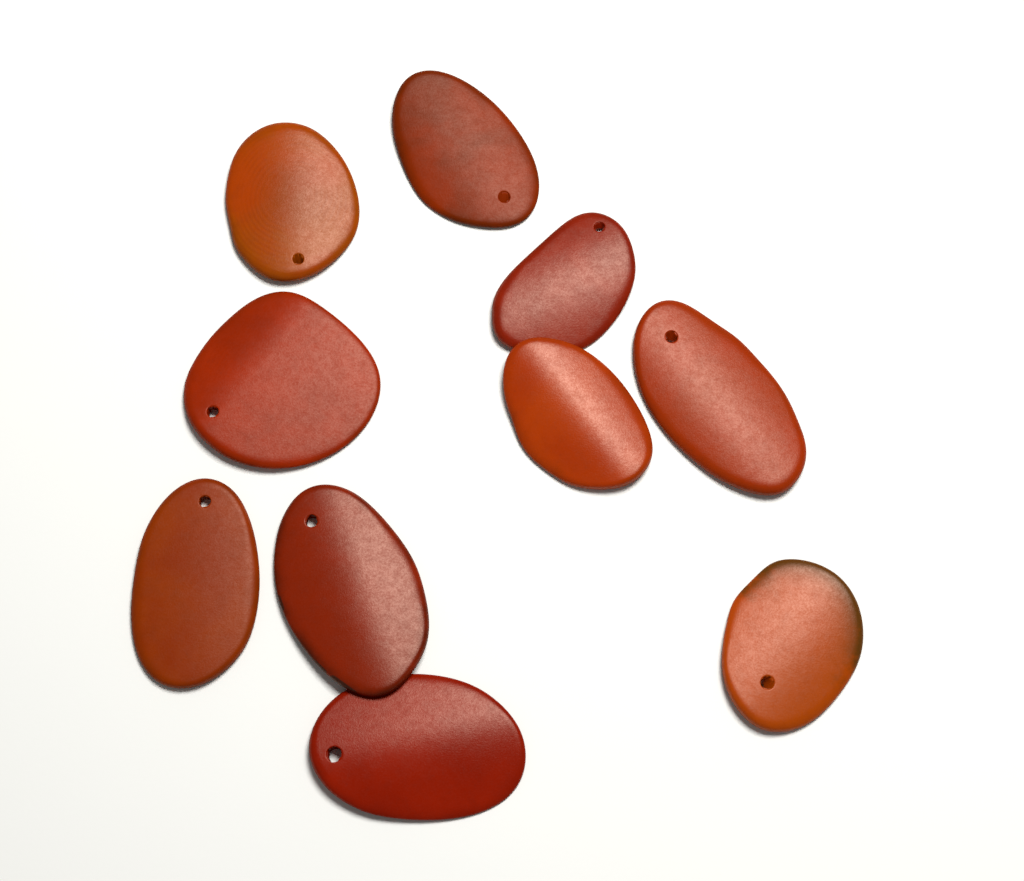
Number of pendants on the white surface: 10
